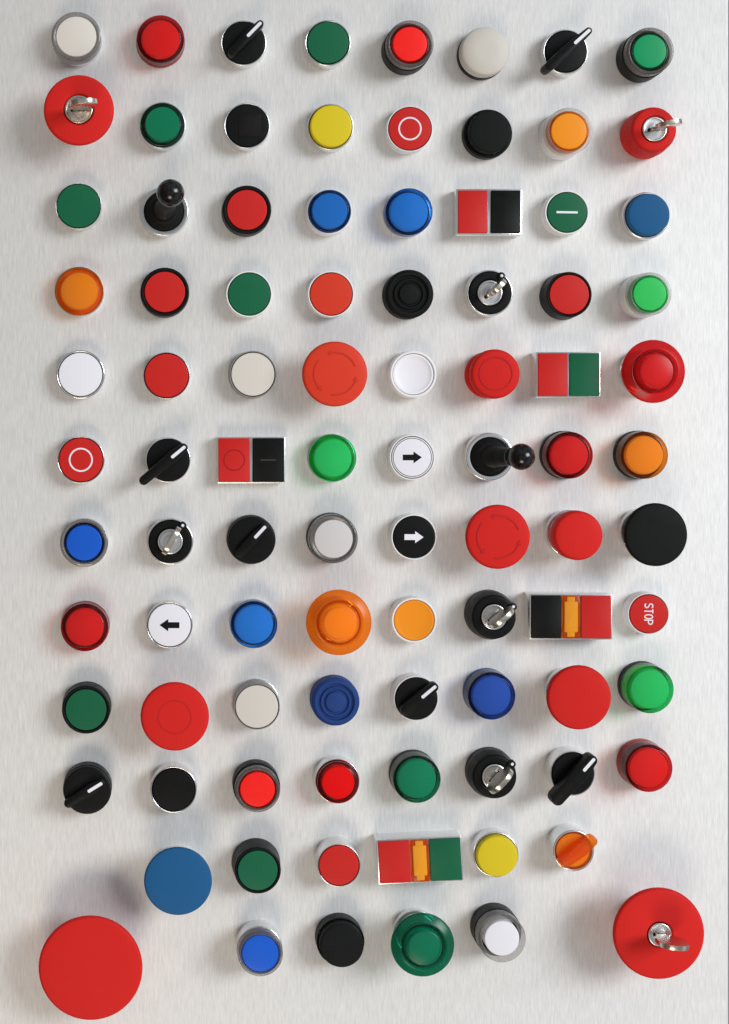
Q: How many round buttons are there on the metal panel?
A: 73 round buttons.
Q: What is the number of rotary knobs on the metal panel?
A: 8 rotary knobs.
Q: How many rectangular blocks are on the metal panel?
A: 5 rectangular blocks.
